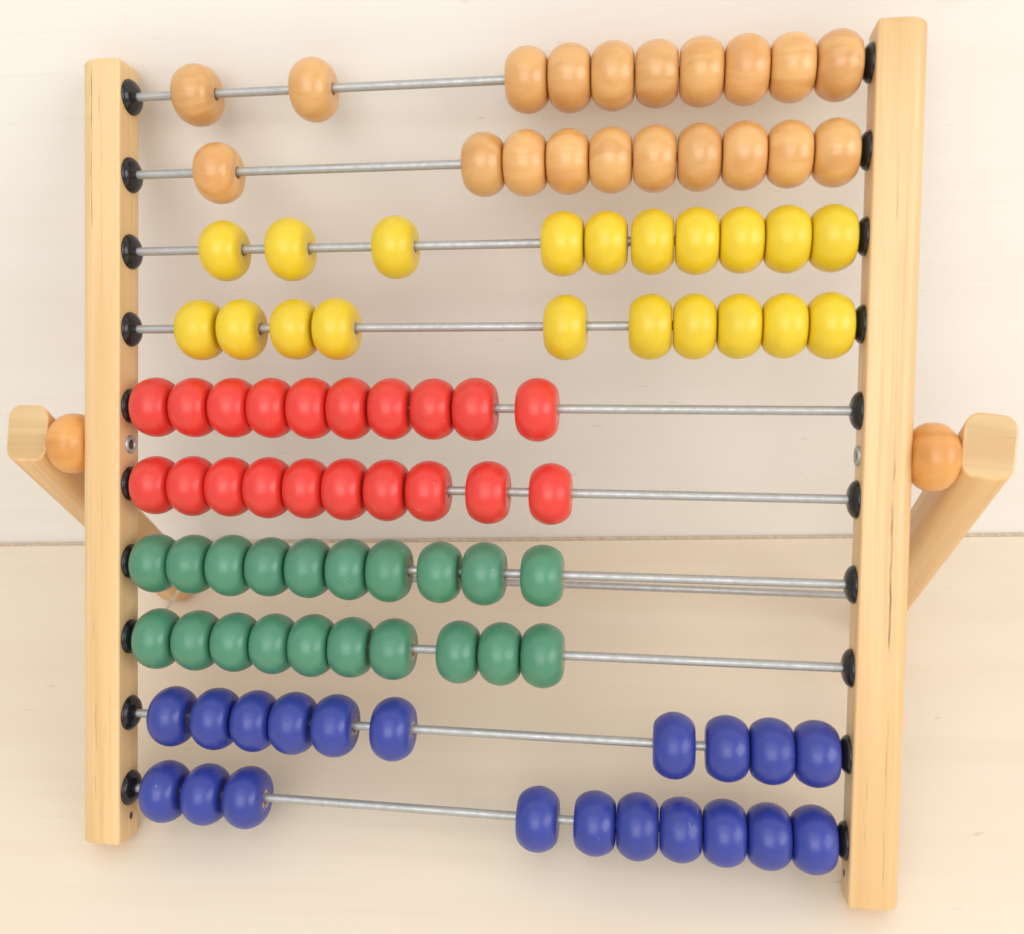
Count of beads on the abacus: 100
